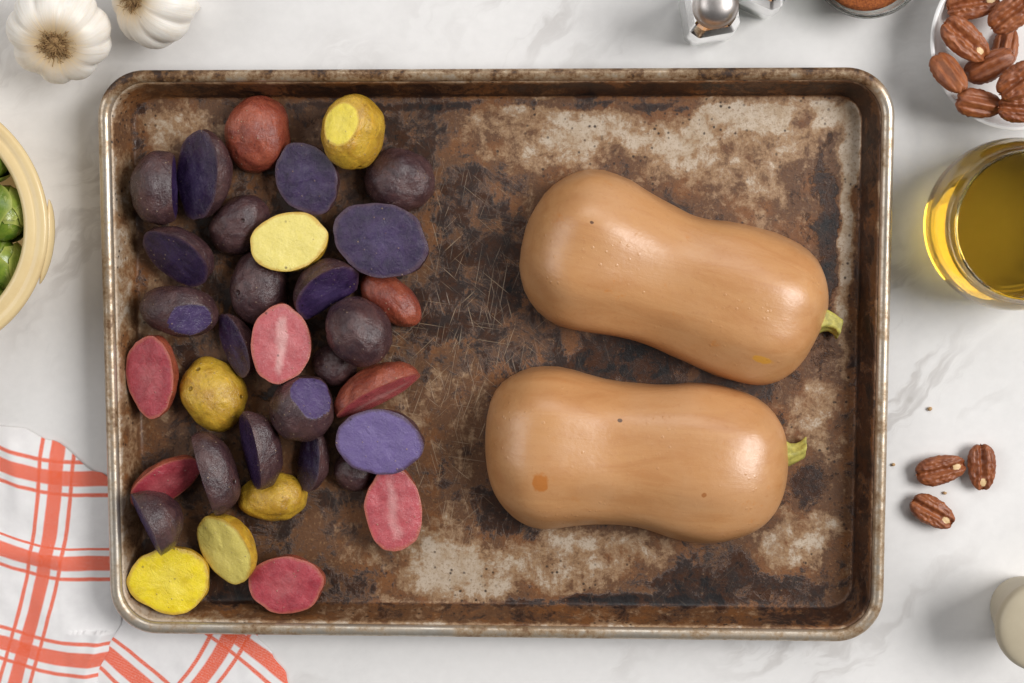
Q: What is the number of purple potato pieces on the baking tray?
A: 20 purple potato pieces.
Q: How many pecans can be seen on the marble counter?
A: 12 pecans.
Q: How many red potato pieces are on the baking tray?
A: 8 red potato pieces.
